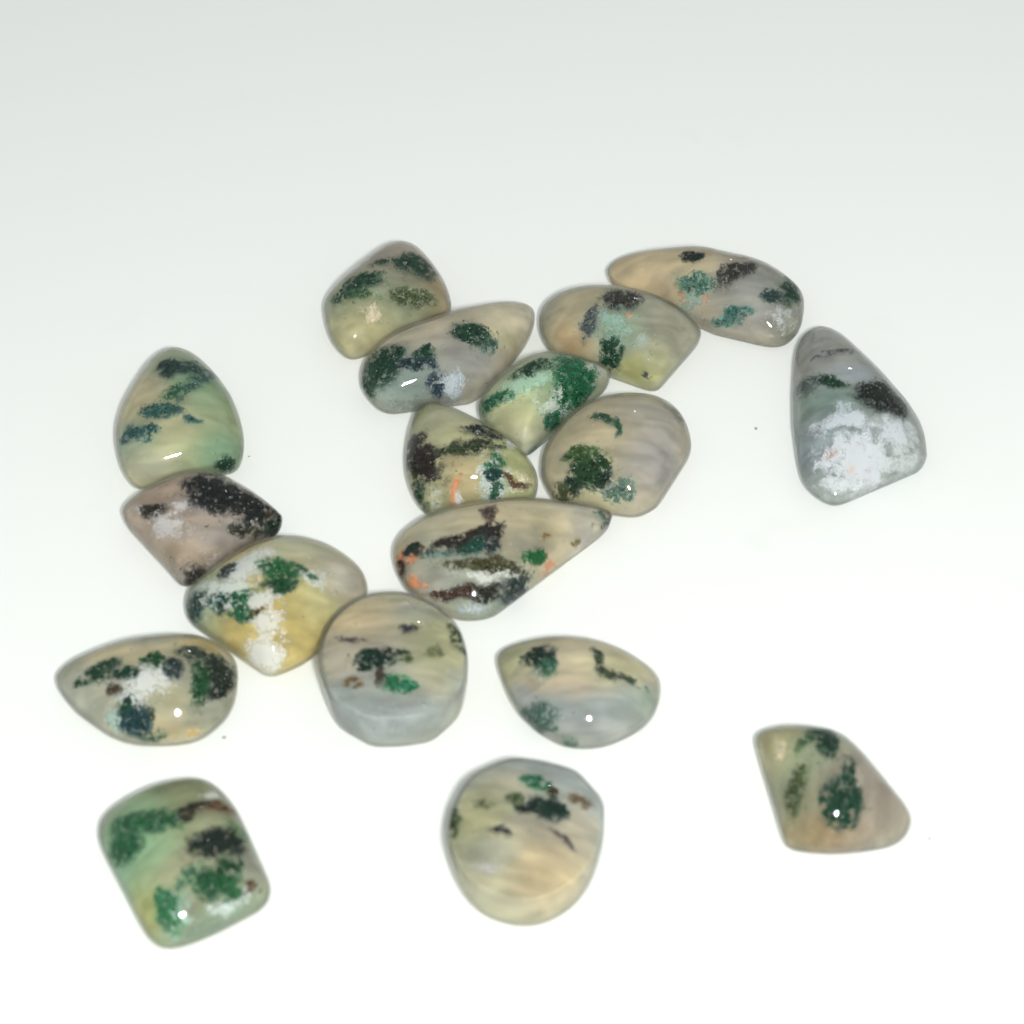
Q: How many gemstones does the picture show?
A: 18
